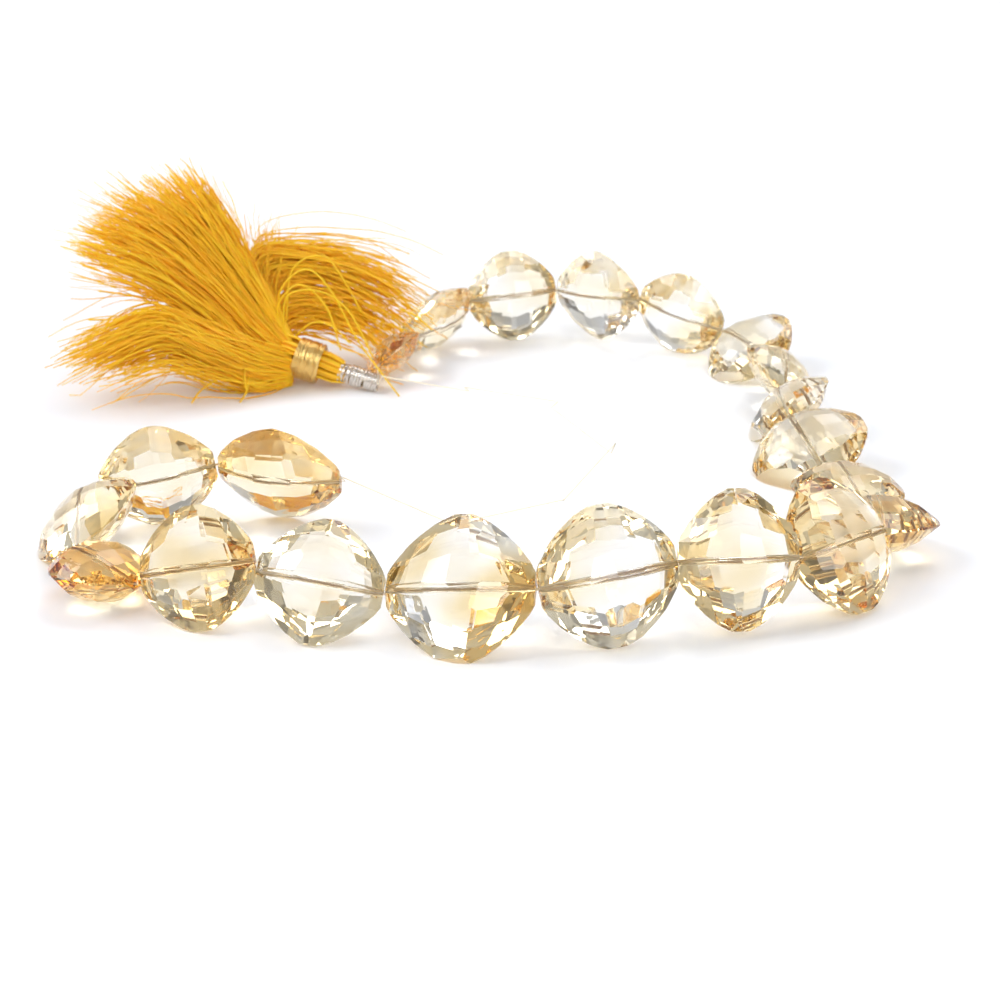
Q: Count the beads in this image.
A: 21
